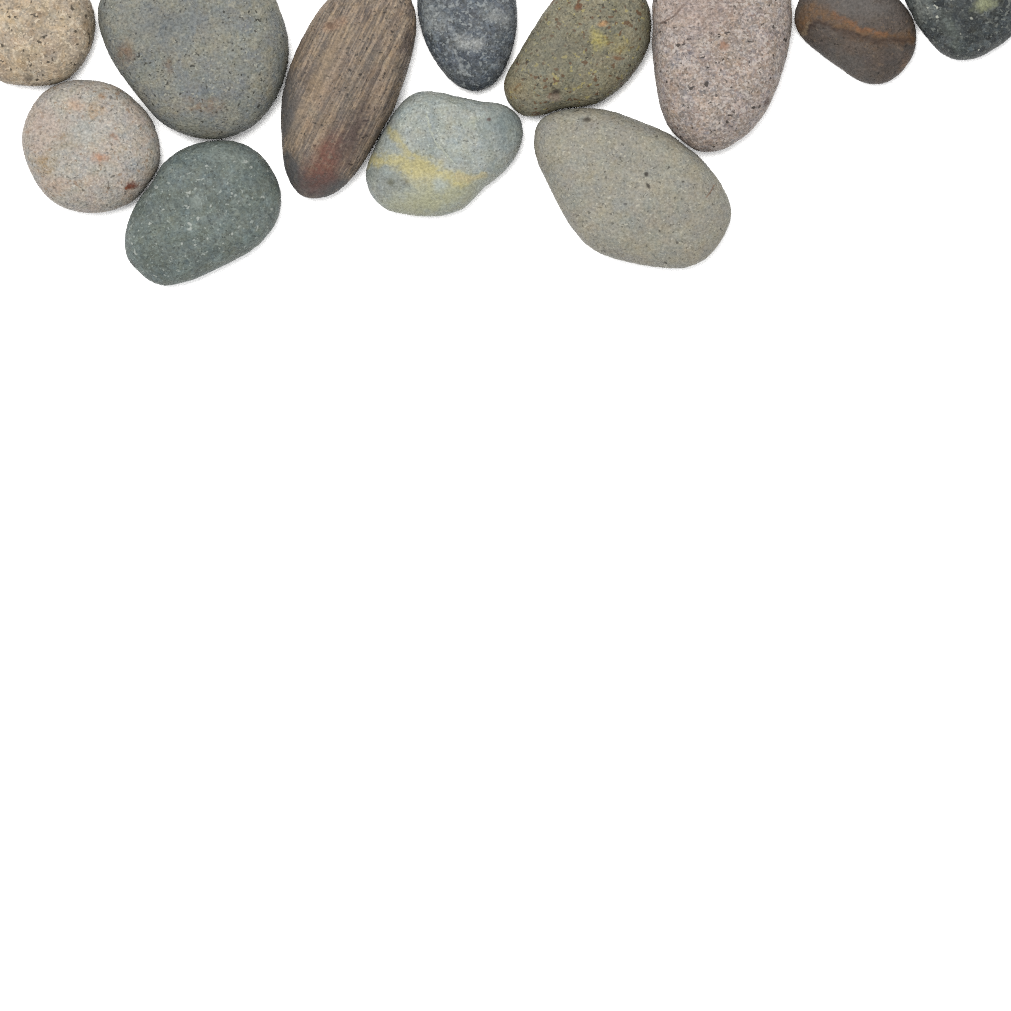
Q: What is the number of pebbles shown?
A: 12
